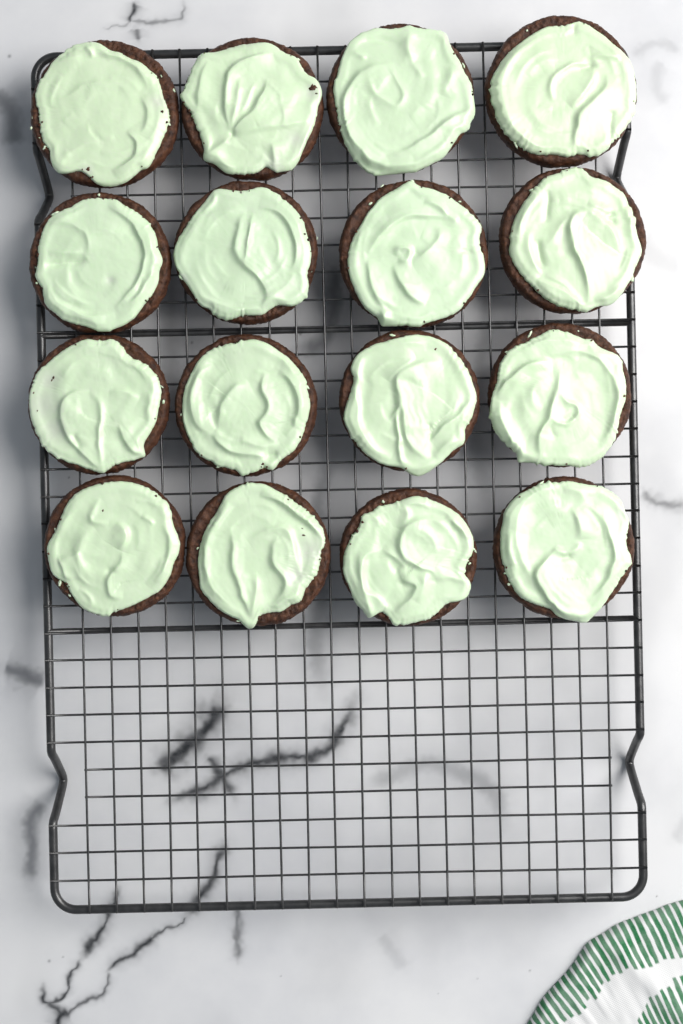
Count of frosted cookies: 16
